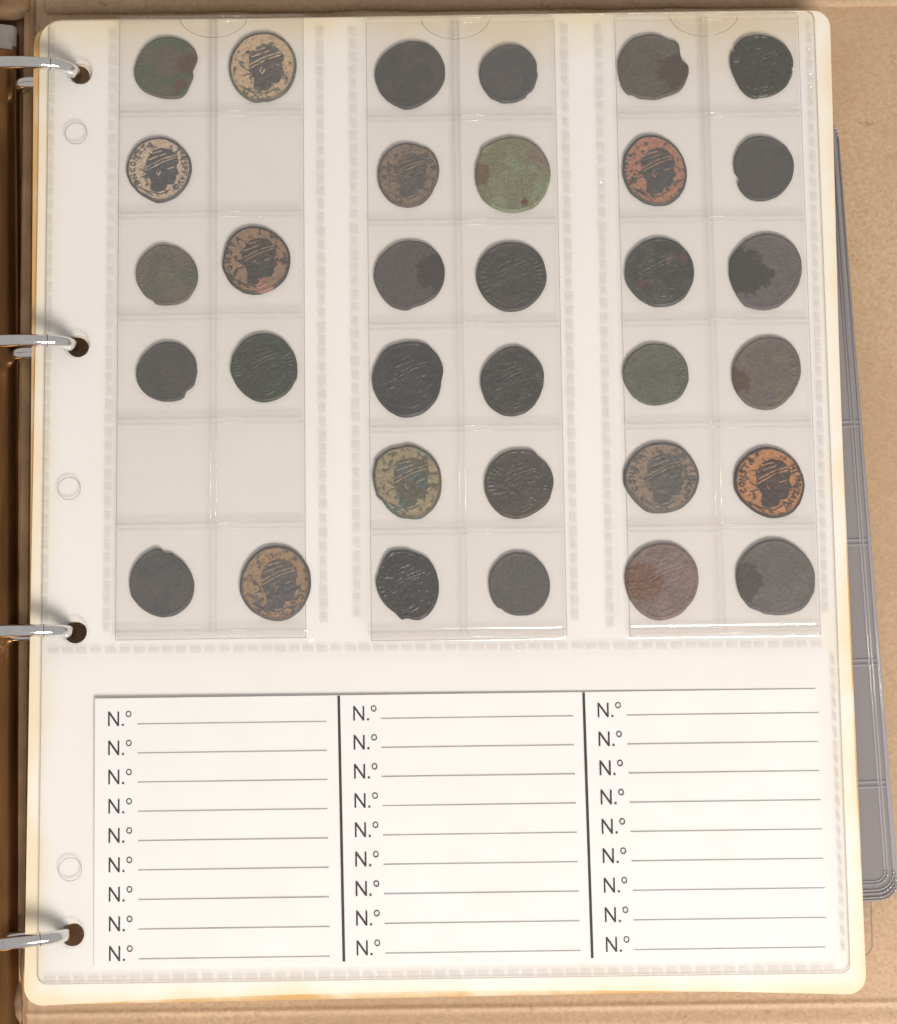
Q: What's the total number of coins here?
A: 33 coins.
